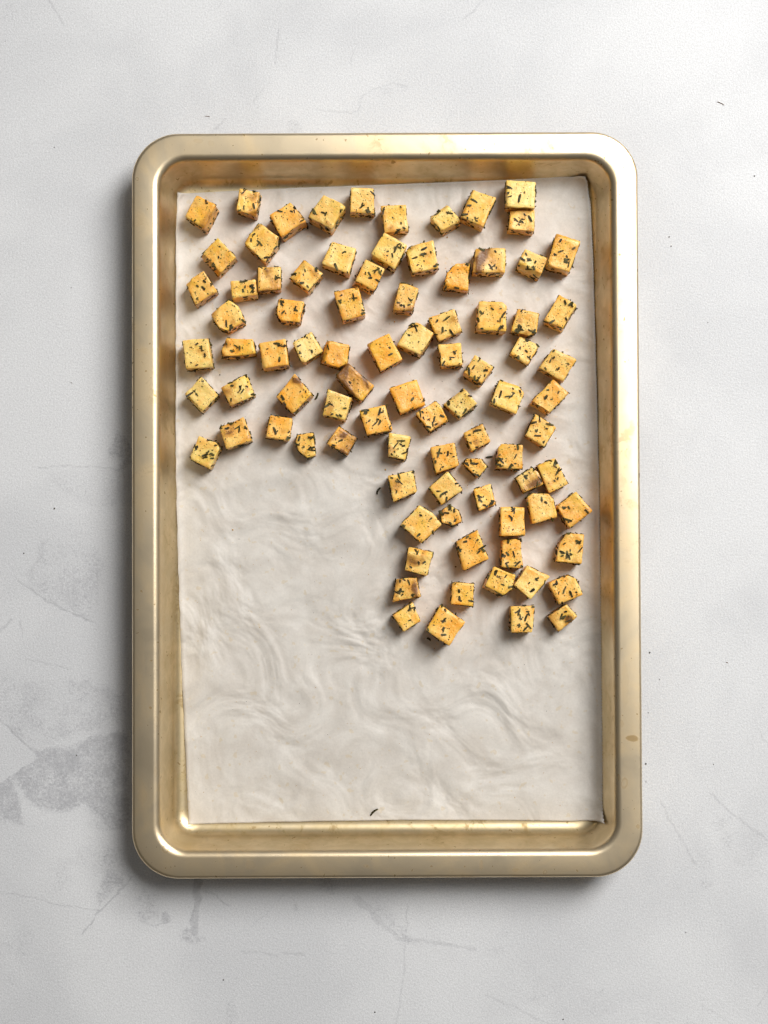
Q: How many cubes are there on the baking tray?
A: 88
